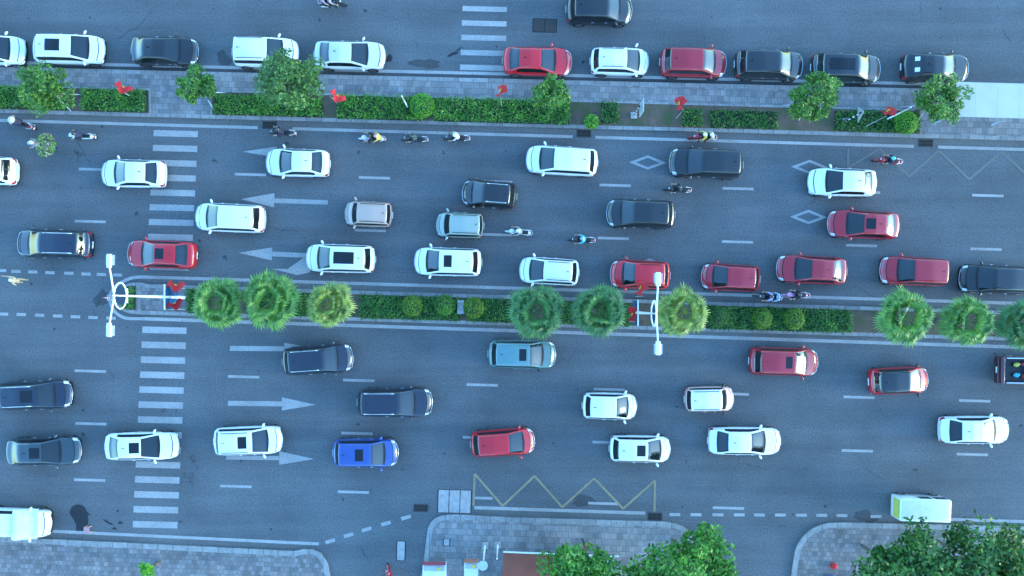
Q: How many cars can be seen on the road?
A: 51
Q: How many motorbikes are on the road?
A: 16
